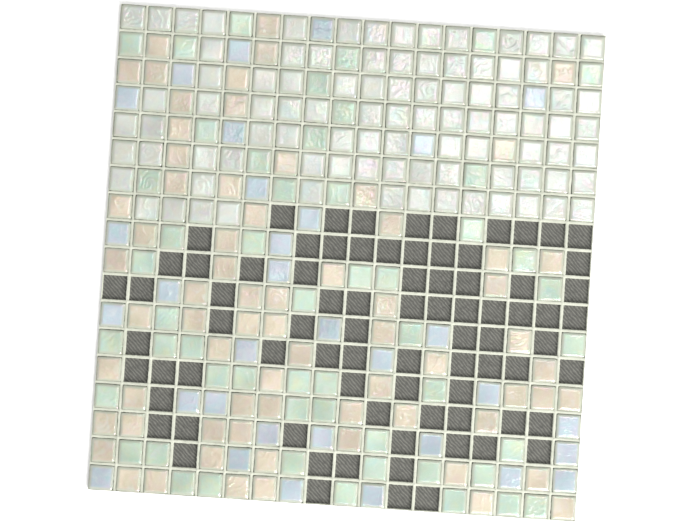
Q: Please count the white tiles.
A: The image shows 91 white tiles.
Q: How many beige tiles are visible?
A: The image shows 69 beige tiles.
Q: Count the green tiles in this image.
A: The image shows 52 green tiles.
